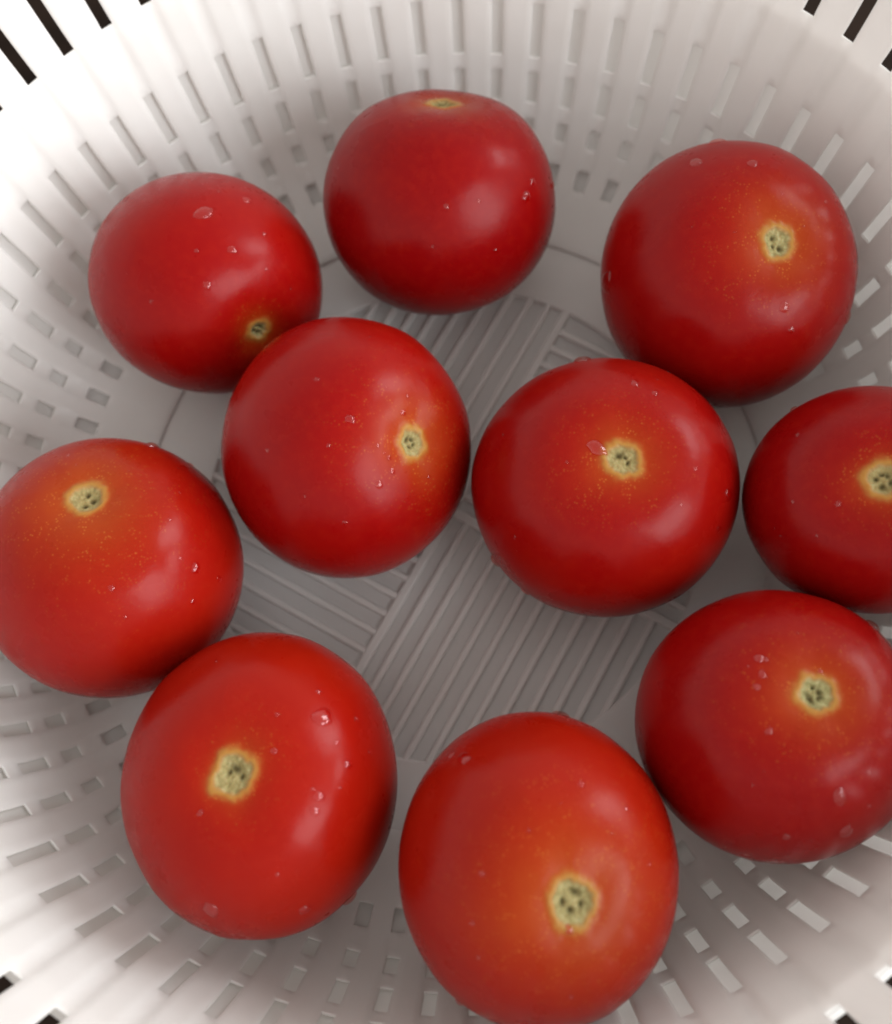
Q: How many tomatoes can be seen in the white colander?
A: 10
